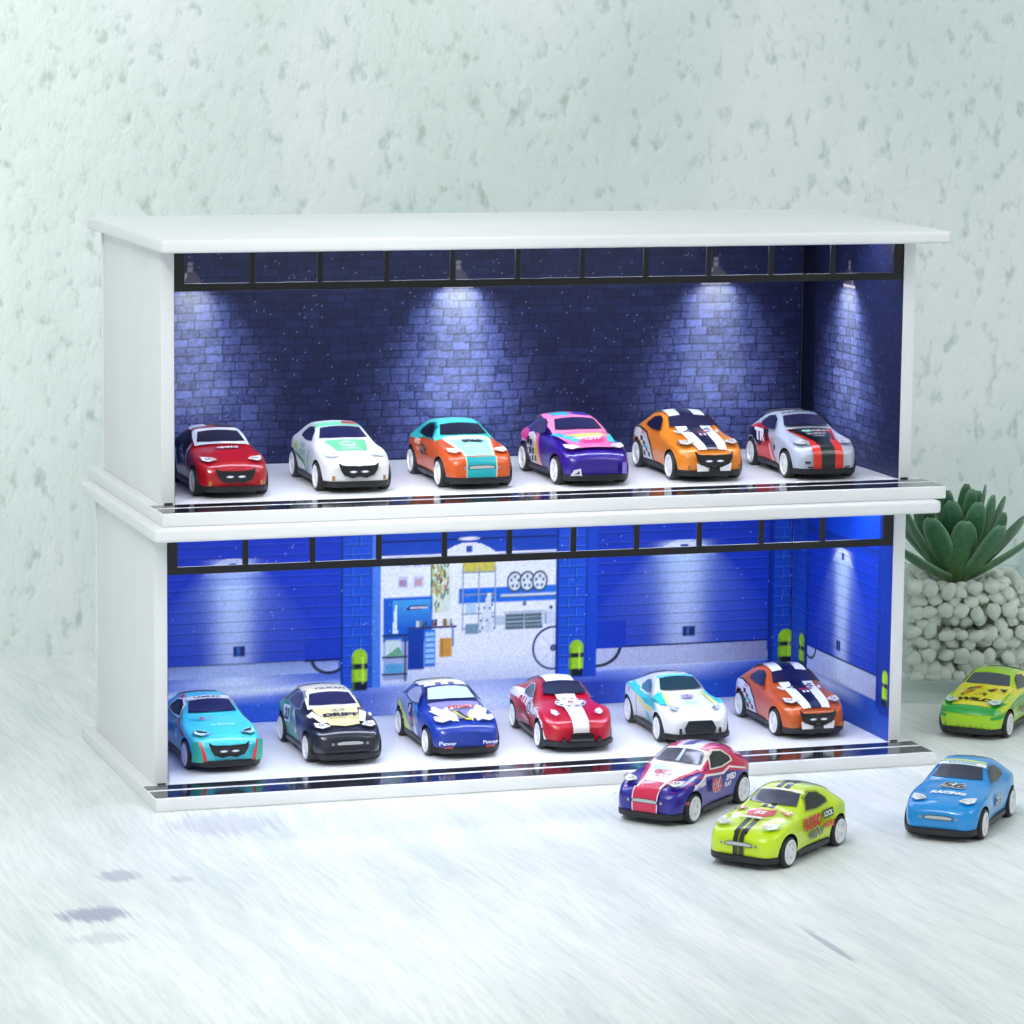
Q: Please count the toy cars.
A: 16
